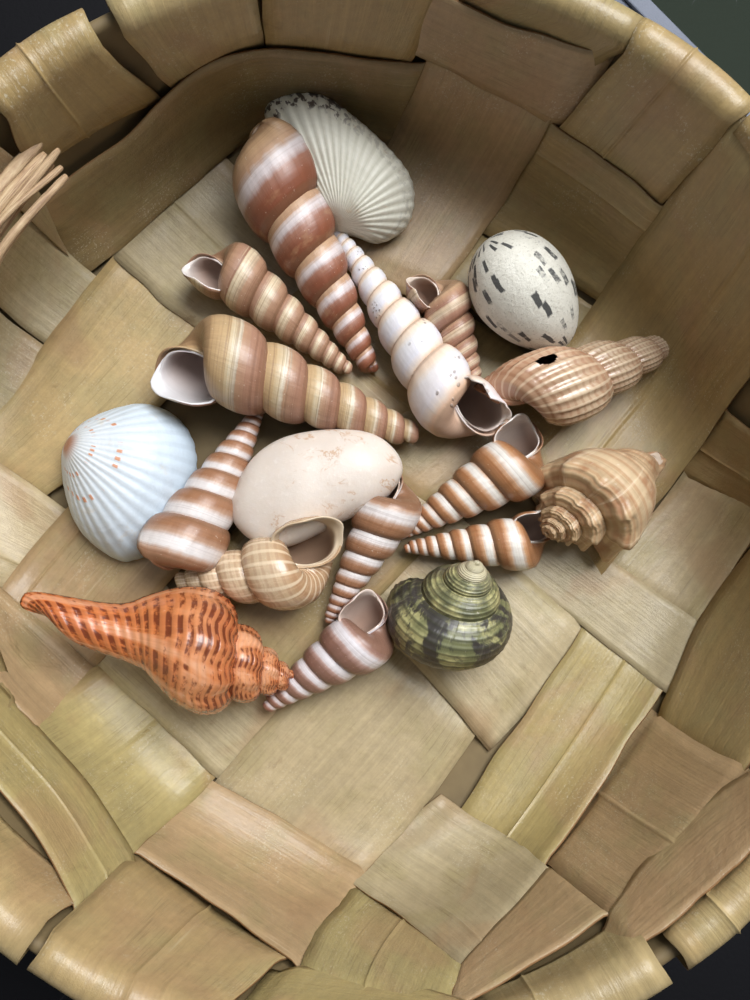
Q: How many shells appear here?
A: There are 18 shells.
